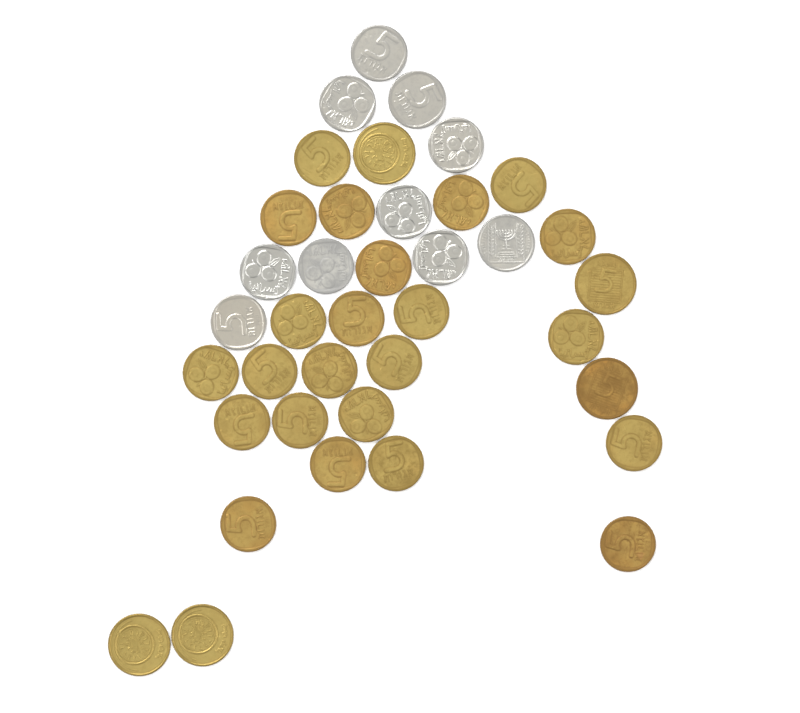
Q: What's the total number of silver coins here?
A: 10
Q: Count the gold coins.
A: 28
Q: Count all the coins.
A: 38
